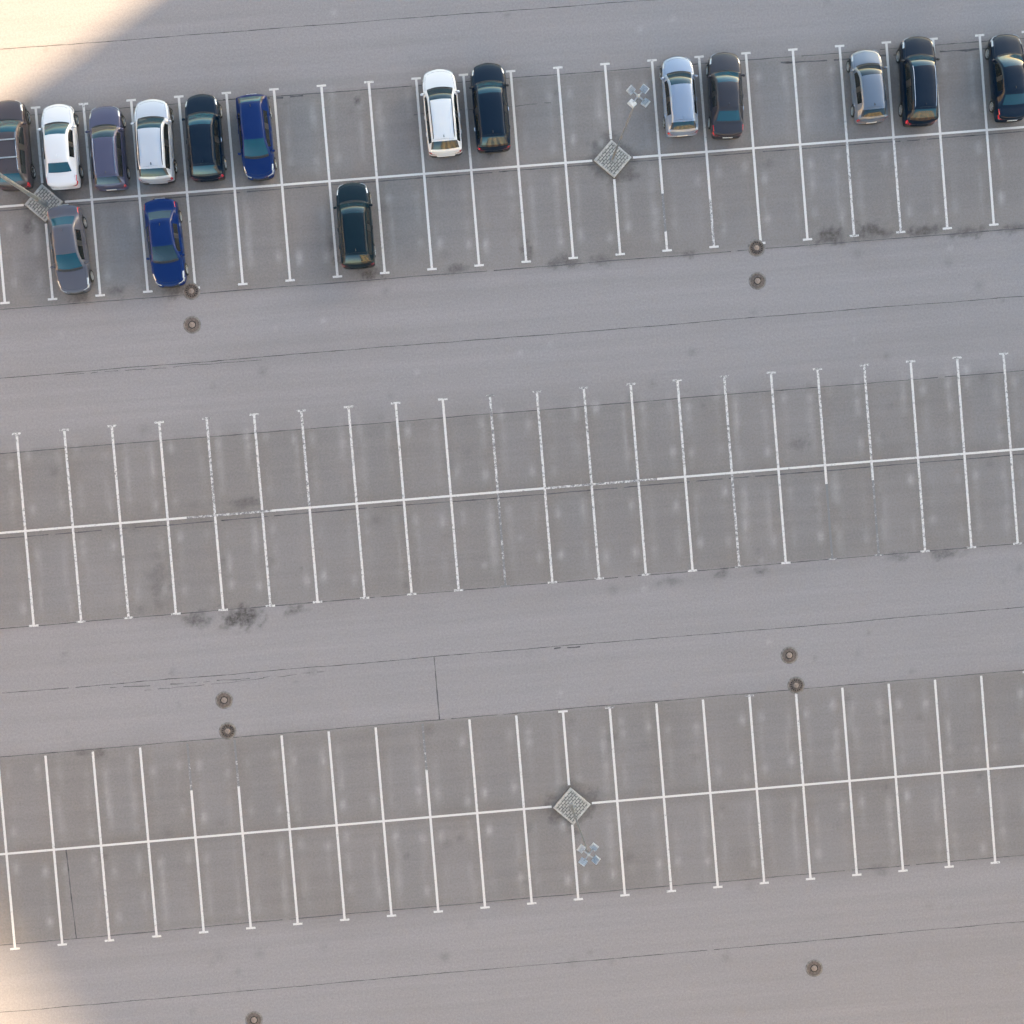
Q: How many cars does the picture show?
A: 16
